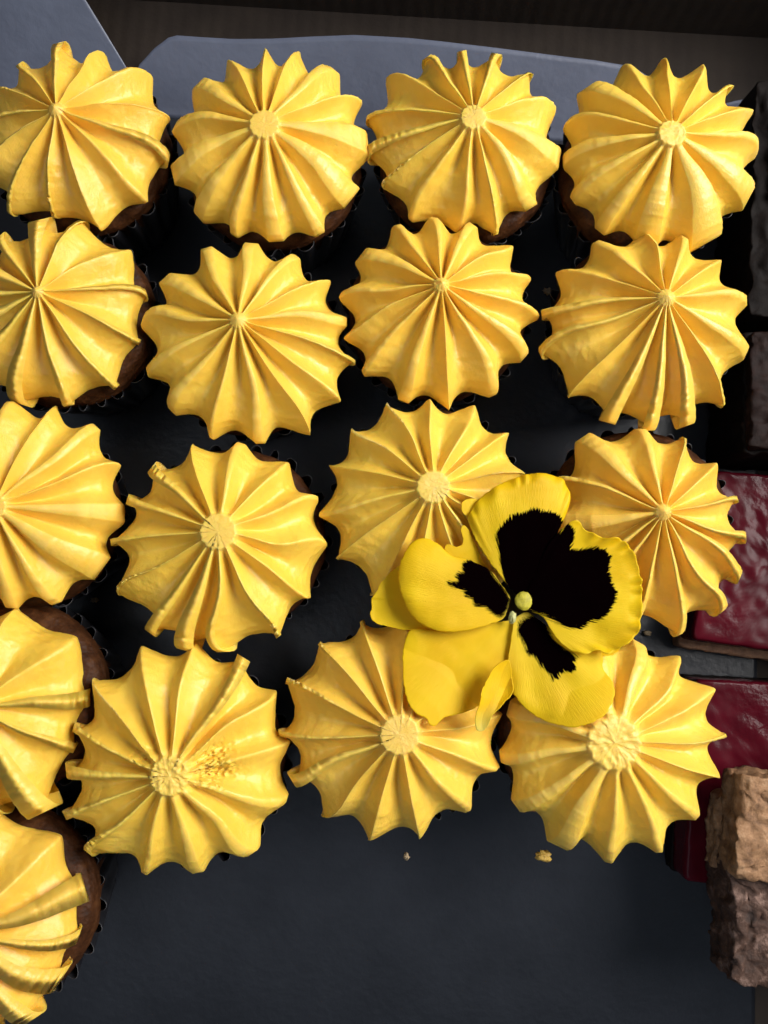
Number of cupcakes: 17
